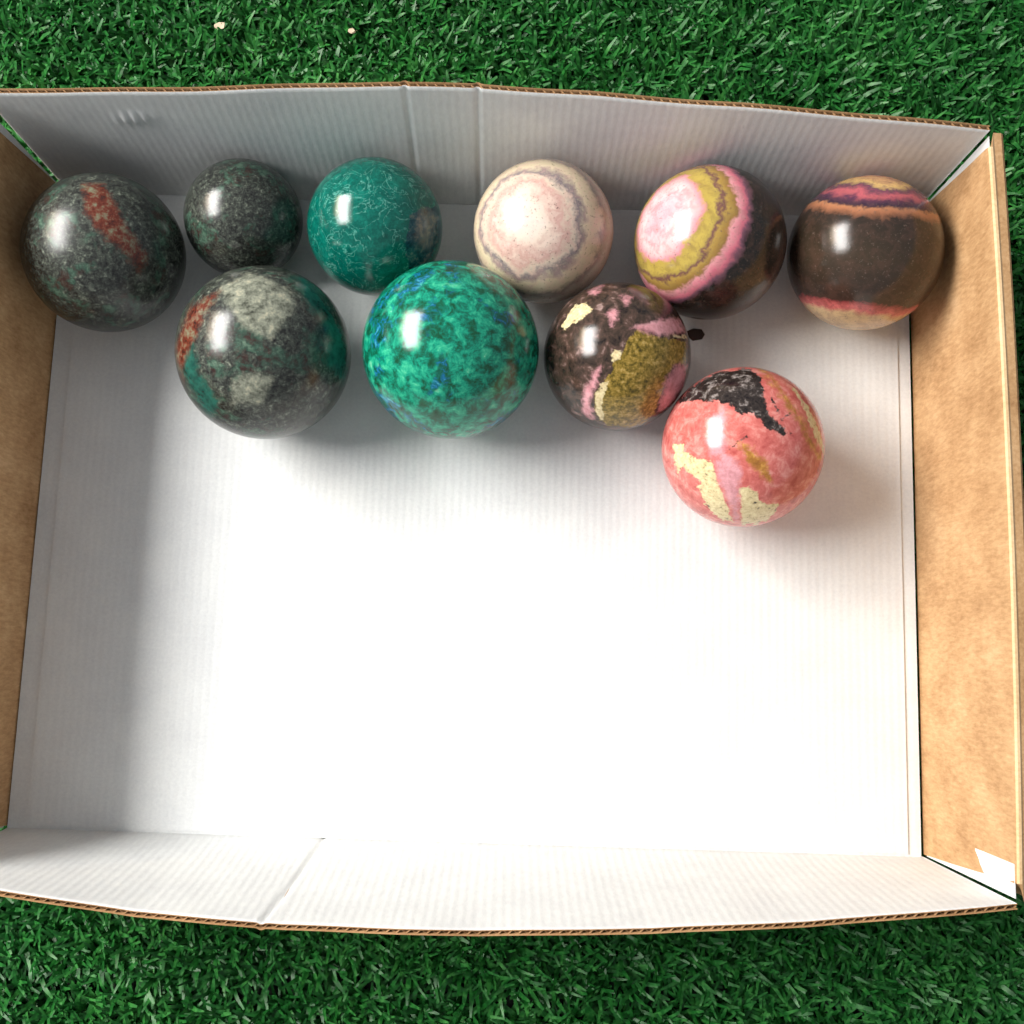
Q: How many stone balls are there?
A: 10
